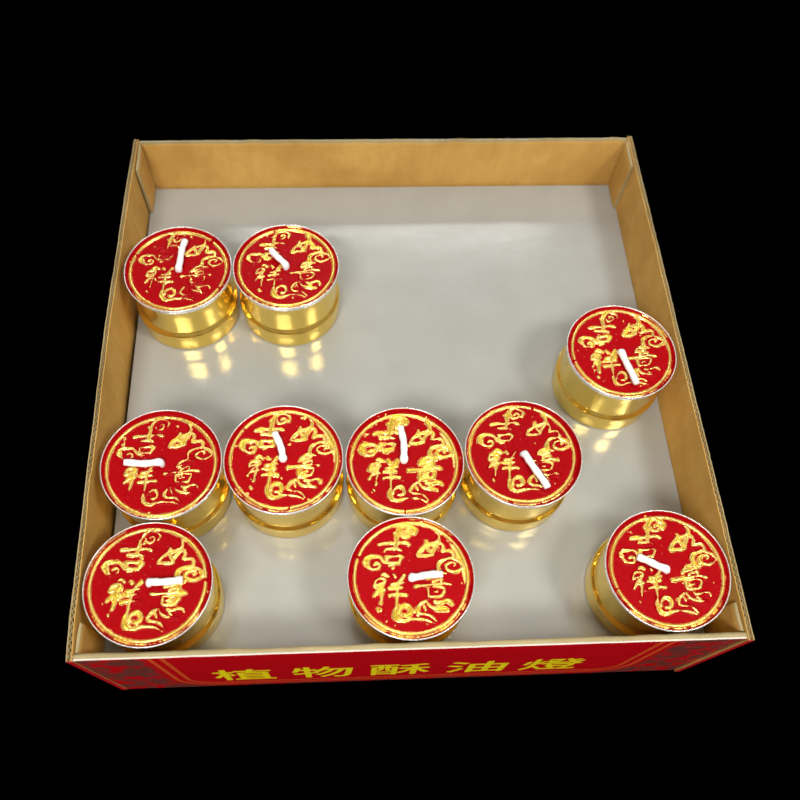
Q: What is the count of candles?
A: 10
